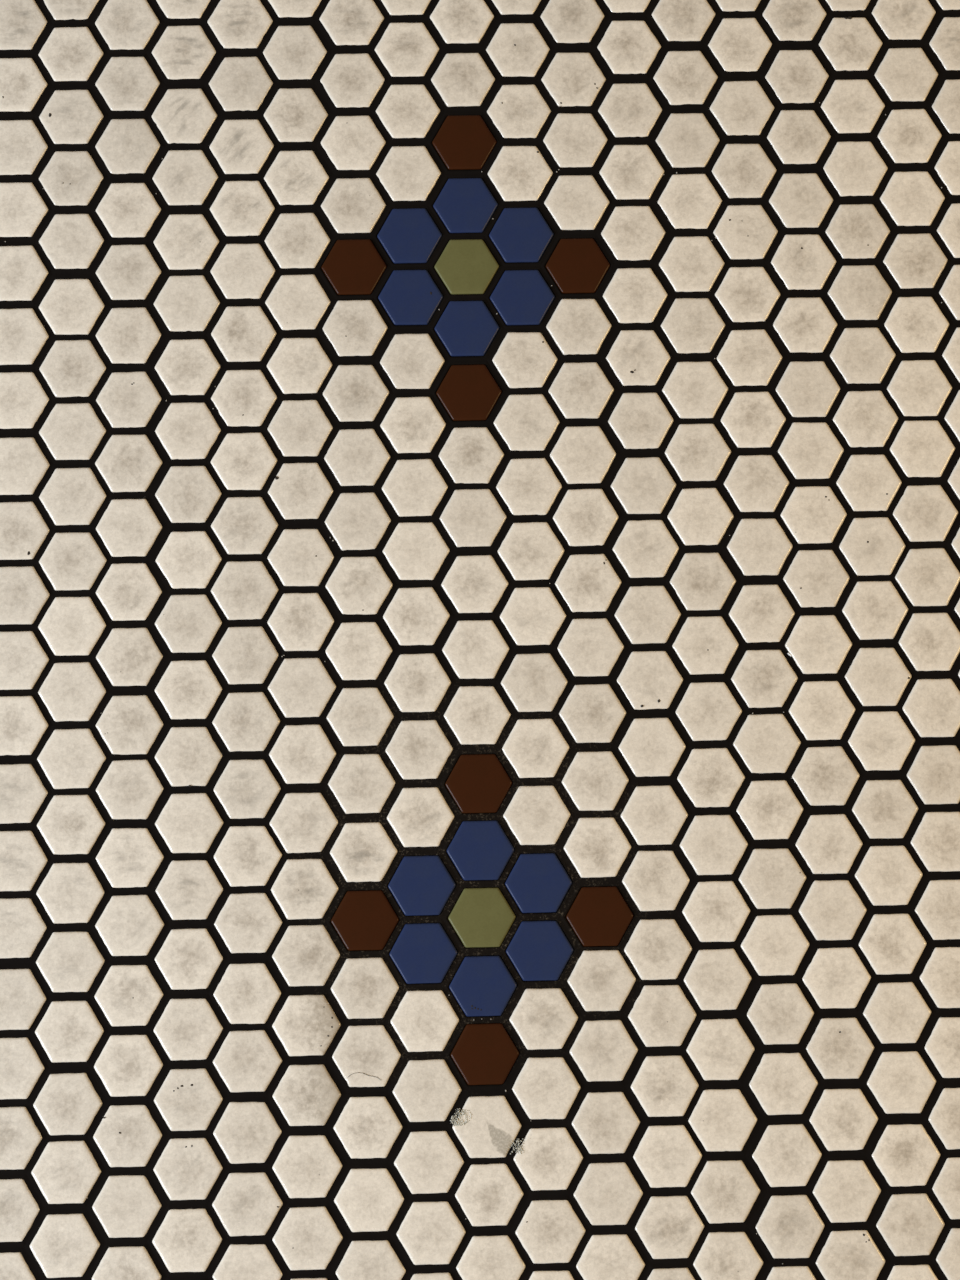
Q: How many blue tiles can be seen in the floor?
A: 12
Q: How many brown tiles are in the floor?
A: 8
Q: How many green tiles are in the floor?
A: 2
